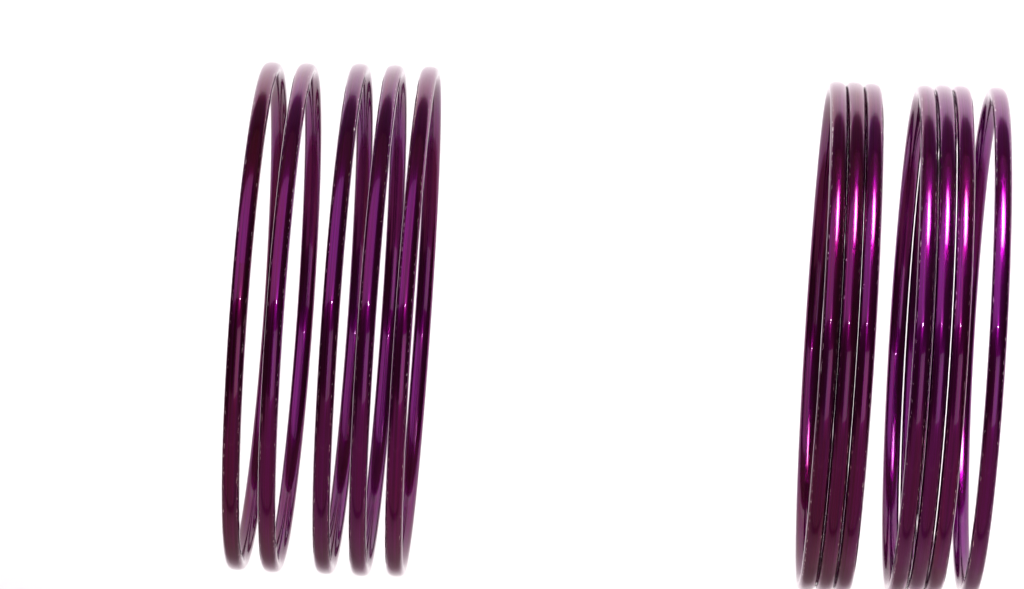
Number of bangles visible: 12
